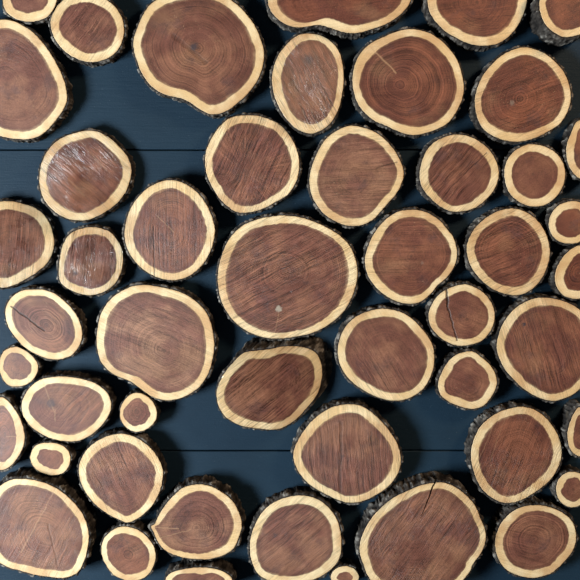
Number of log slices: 49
